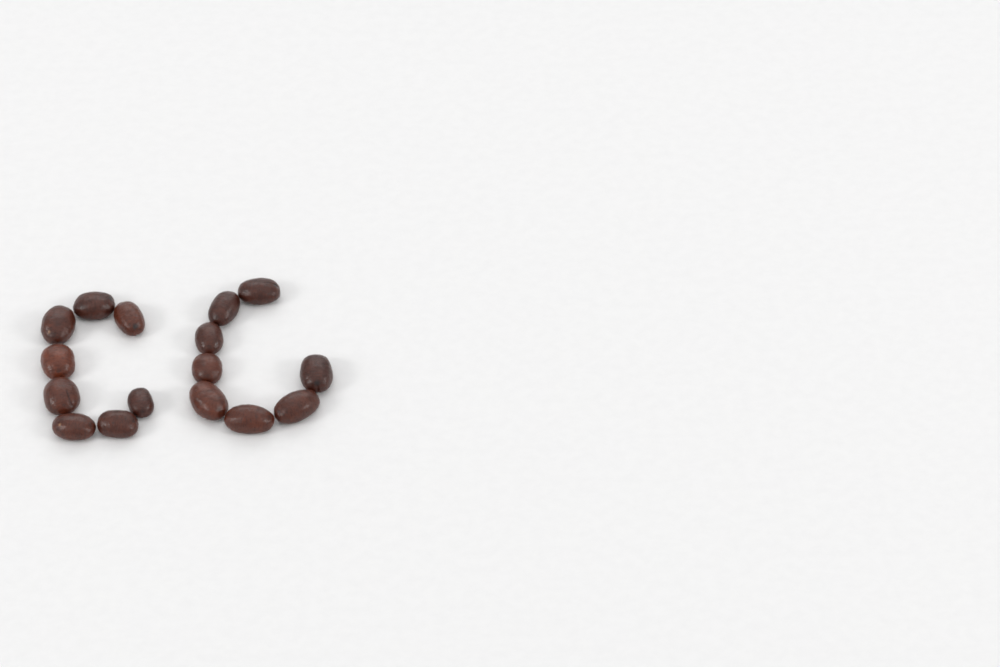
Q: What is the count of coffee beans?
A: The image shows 16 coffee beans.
